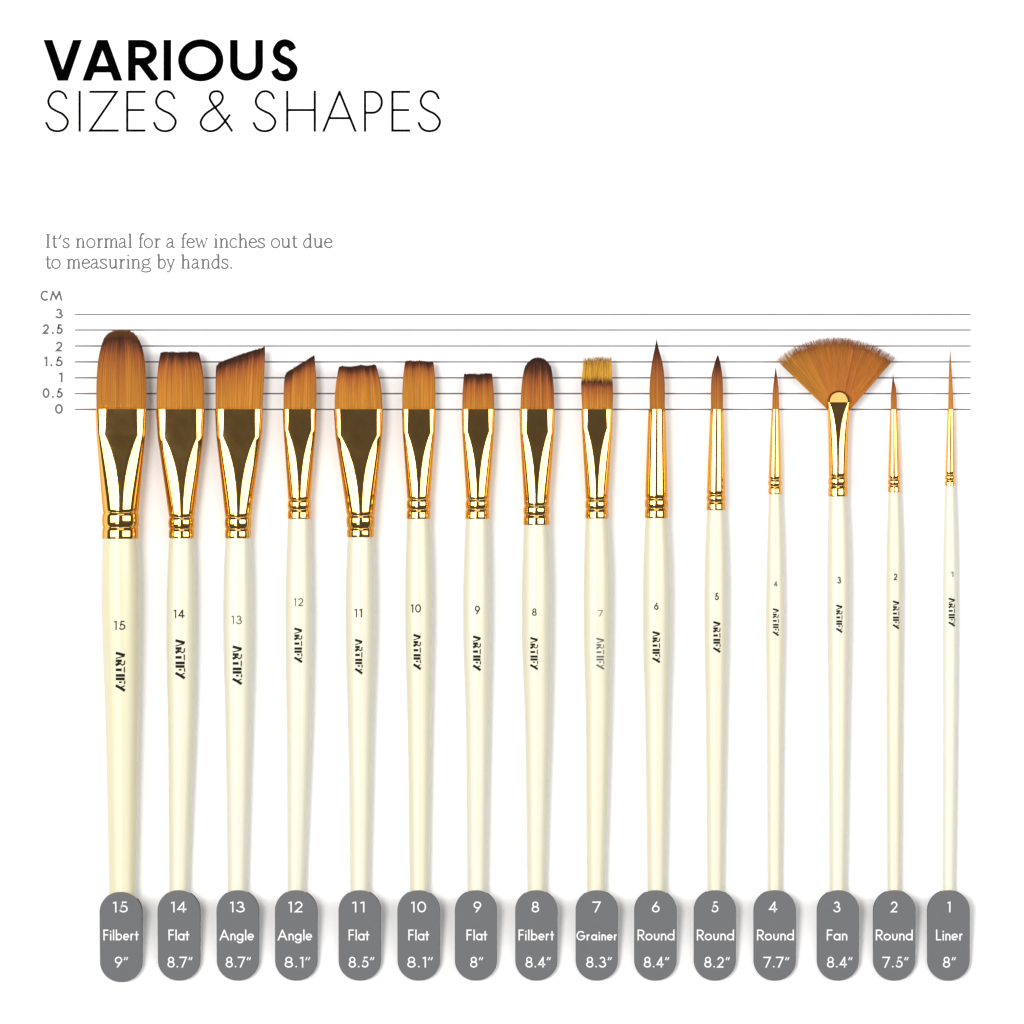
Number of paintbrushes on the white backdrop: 15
